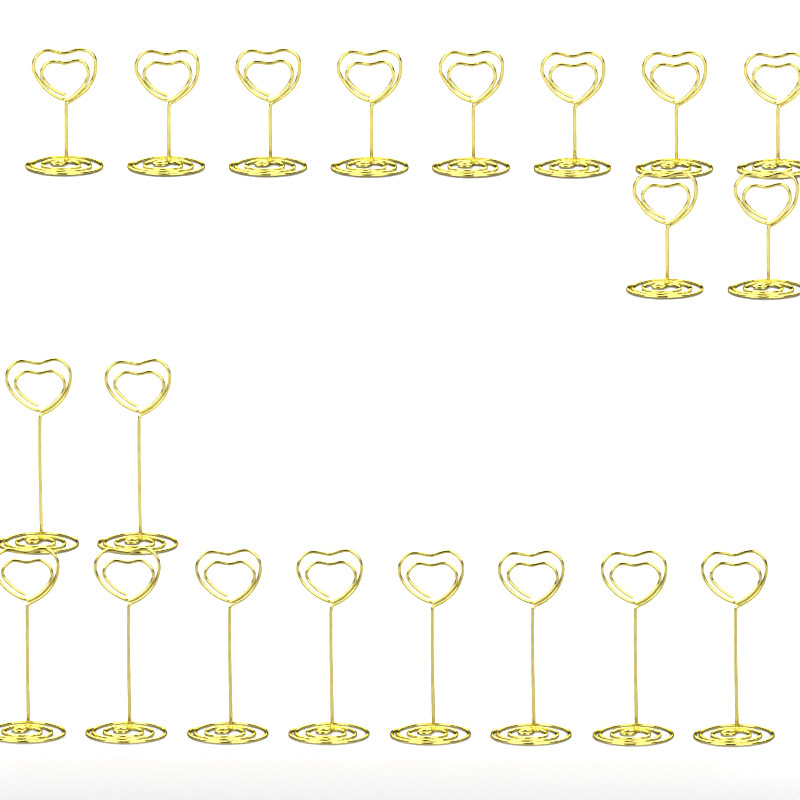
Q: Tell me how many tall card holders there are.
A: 10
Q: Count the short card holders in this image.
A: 10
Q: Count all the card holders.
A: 20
